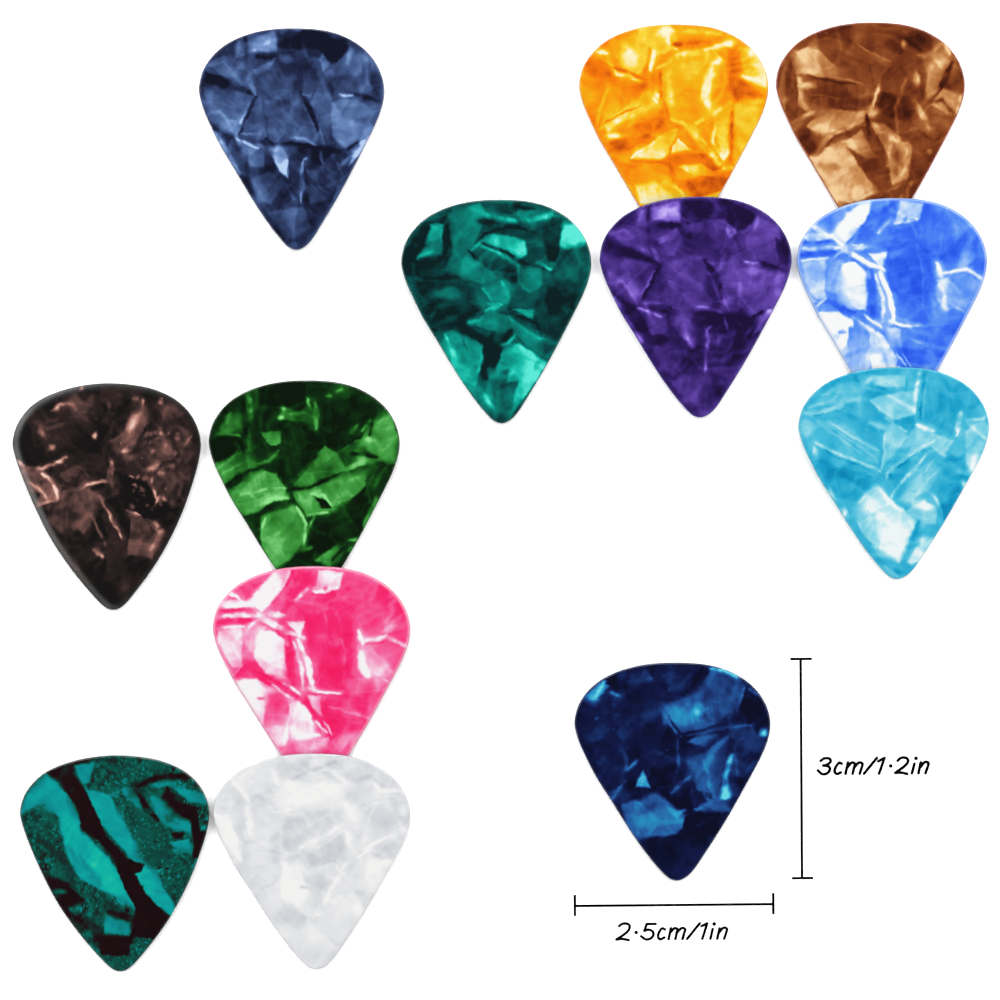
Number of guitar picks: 13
